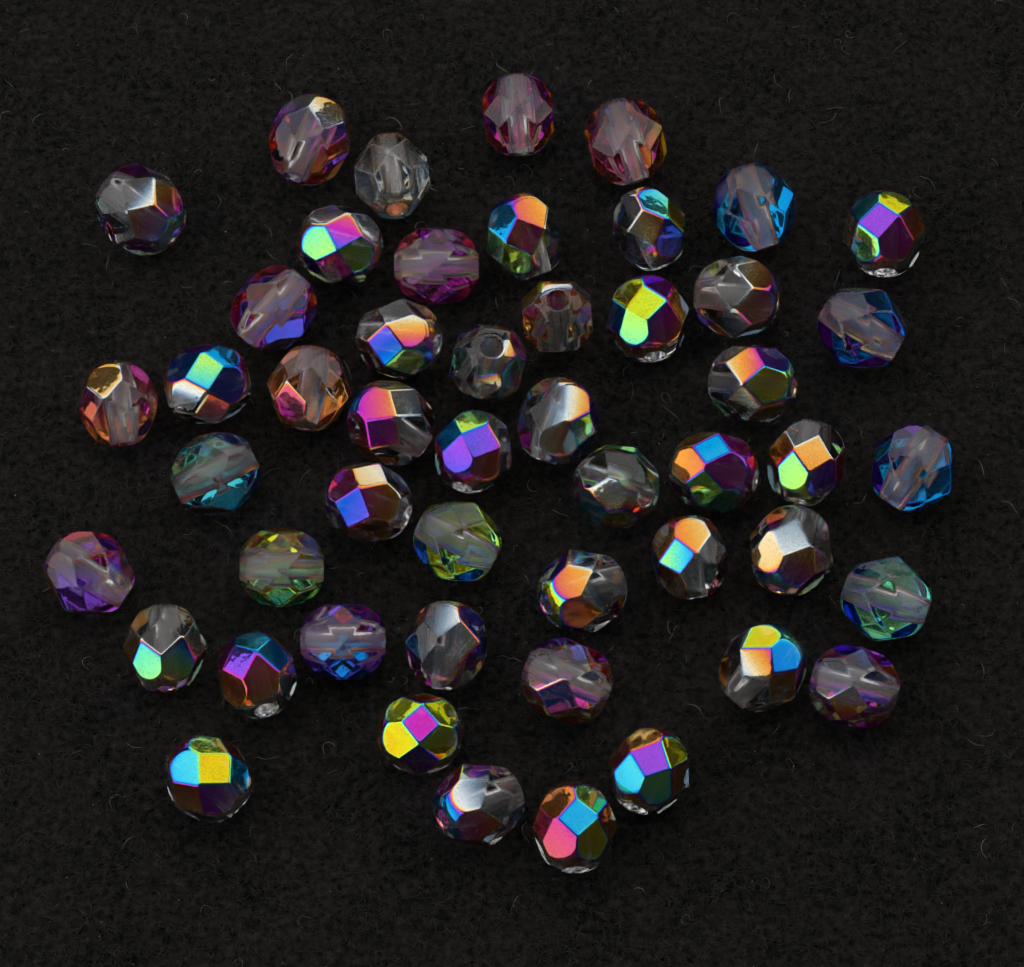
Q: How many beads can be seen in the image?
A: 50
